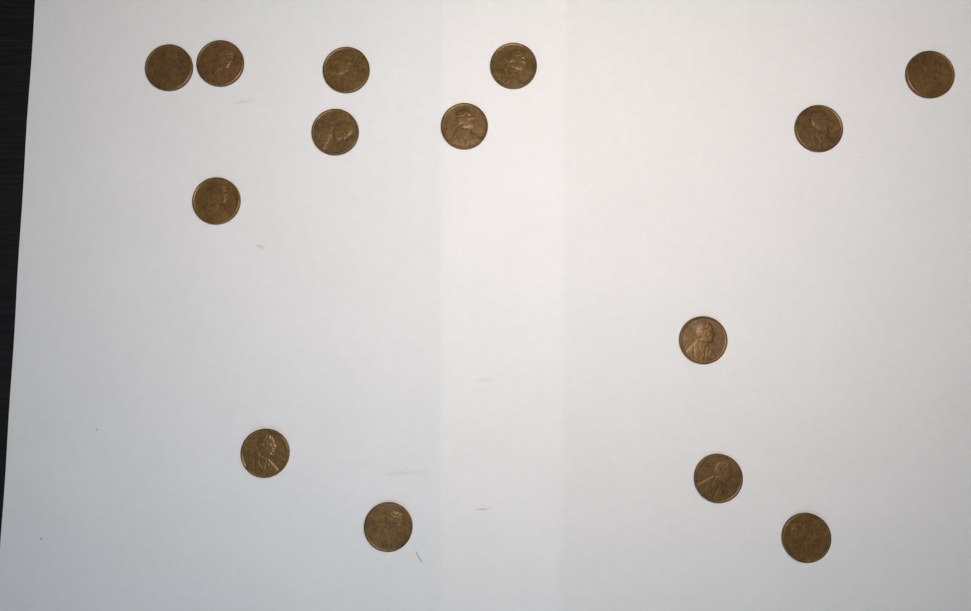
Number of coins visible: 14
